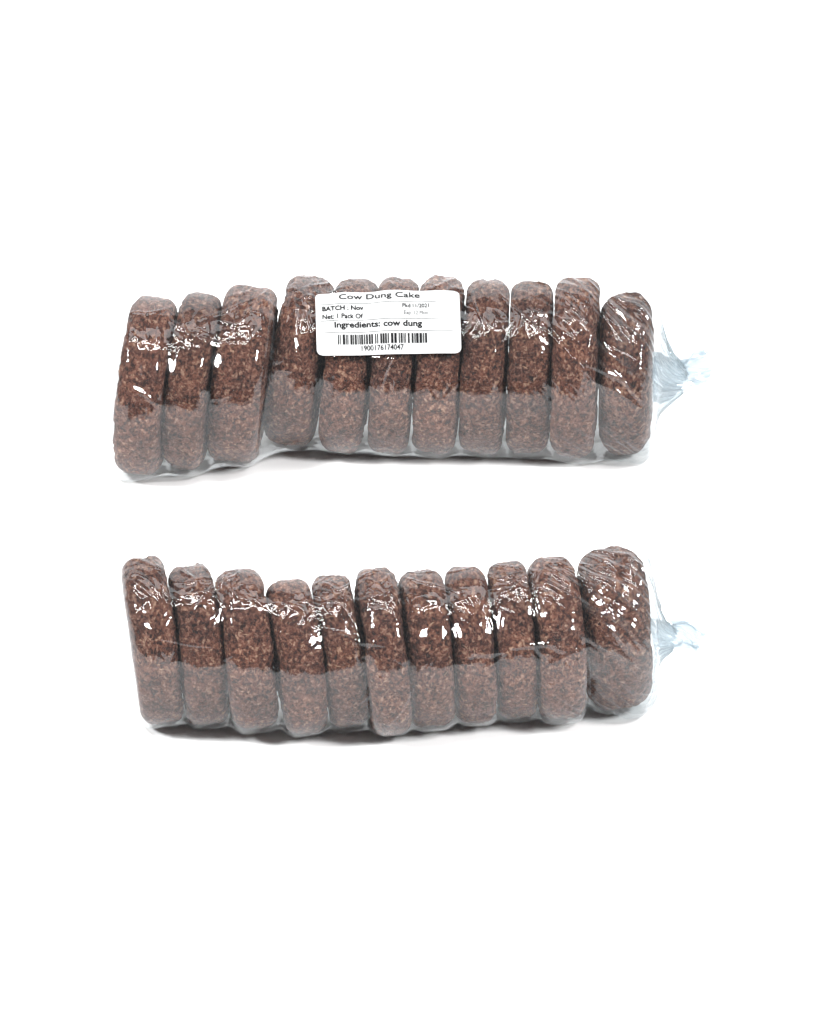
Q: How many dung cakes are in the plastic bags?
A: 22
